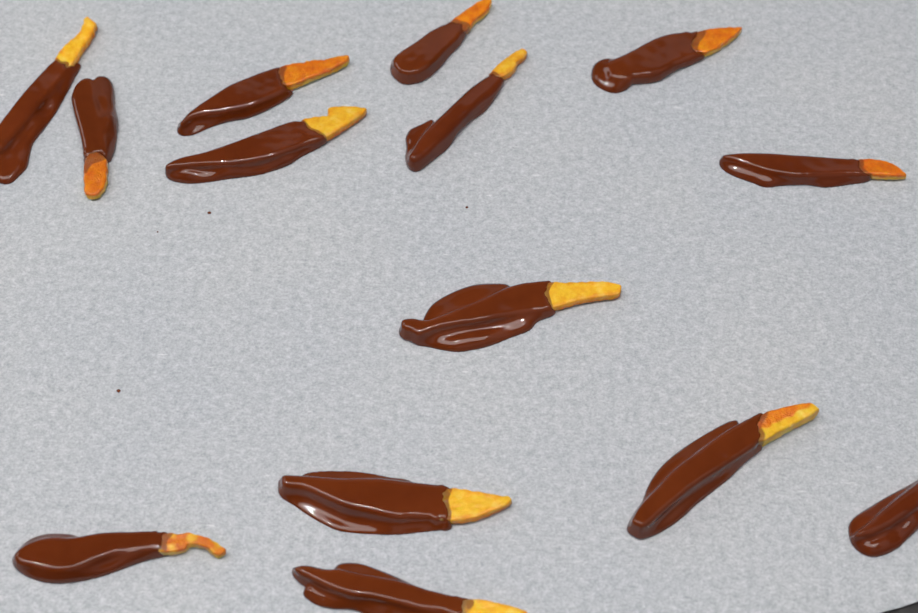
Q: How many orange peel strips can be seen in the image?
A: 14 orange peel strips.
